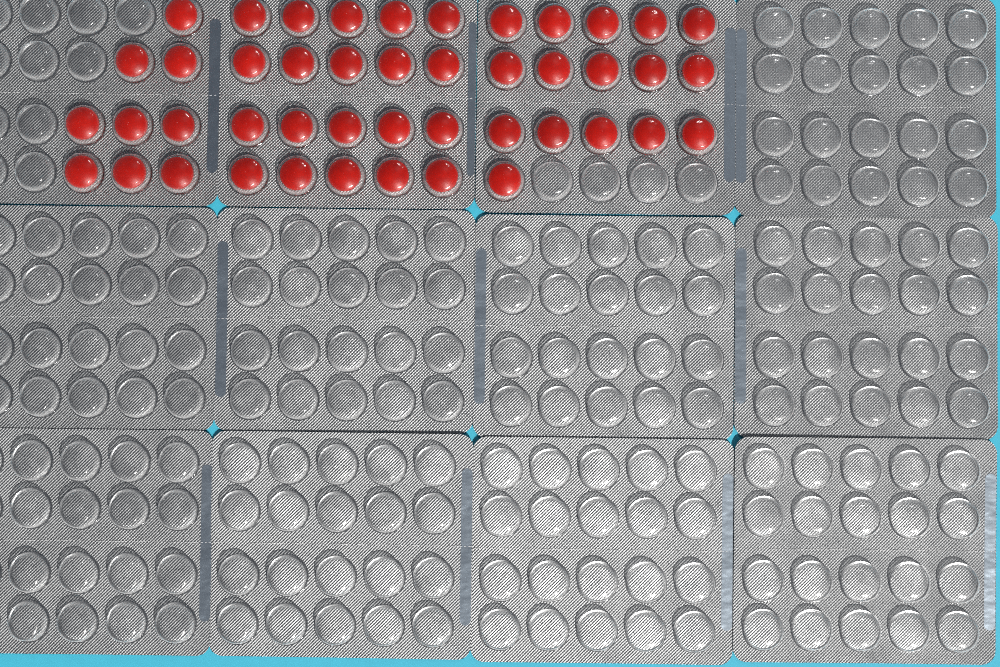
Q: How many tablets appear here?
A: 45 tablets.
